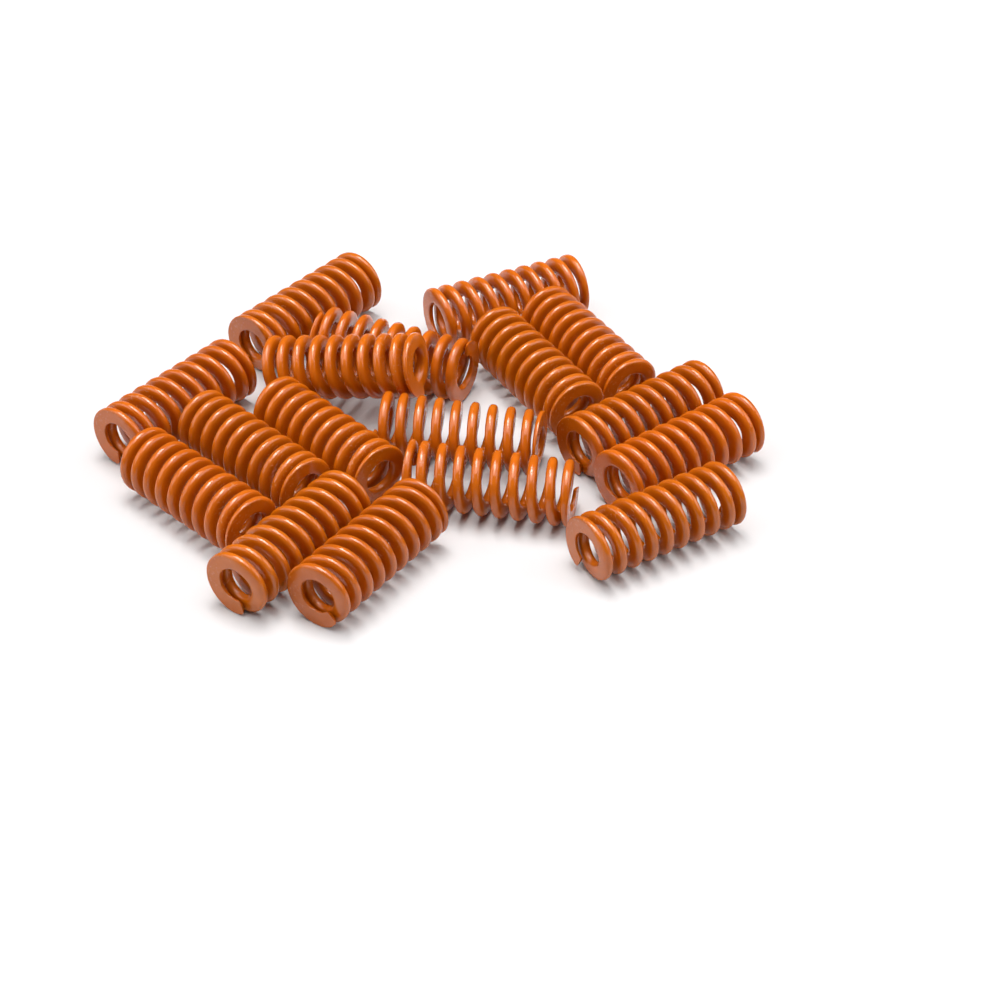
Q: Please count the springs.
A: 17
